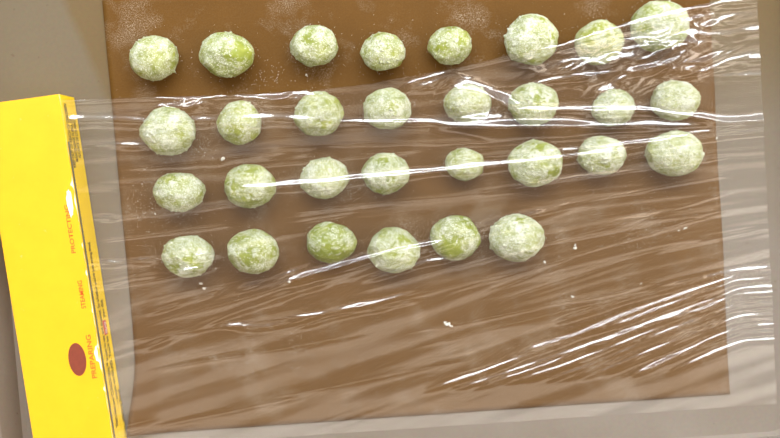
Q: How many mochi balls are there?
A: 30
